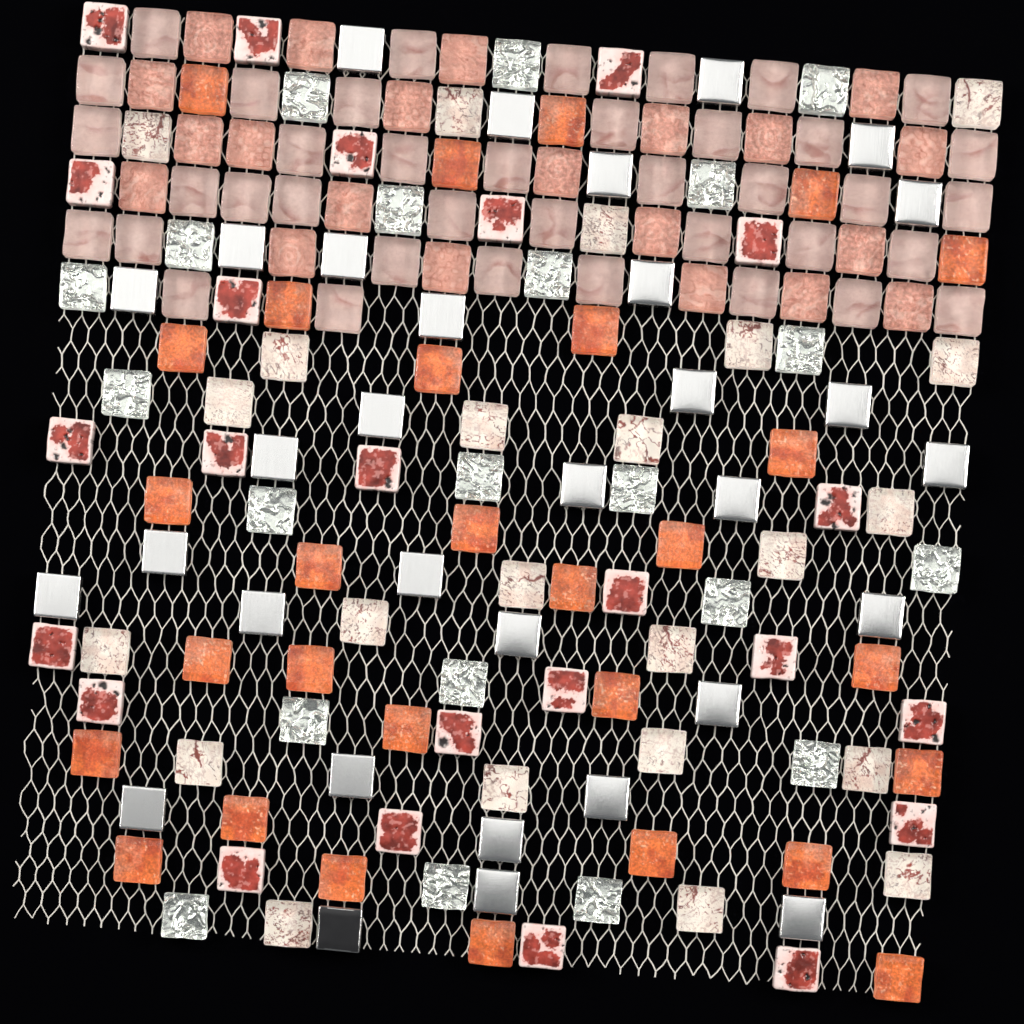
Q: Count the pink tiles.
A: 60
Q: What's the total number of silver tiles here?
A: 52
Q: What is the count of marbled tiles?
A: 47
